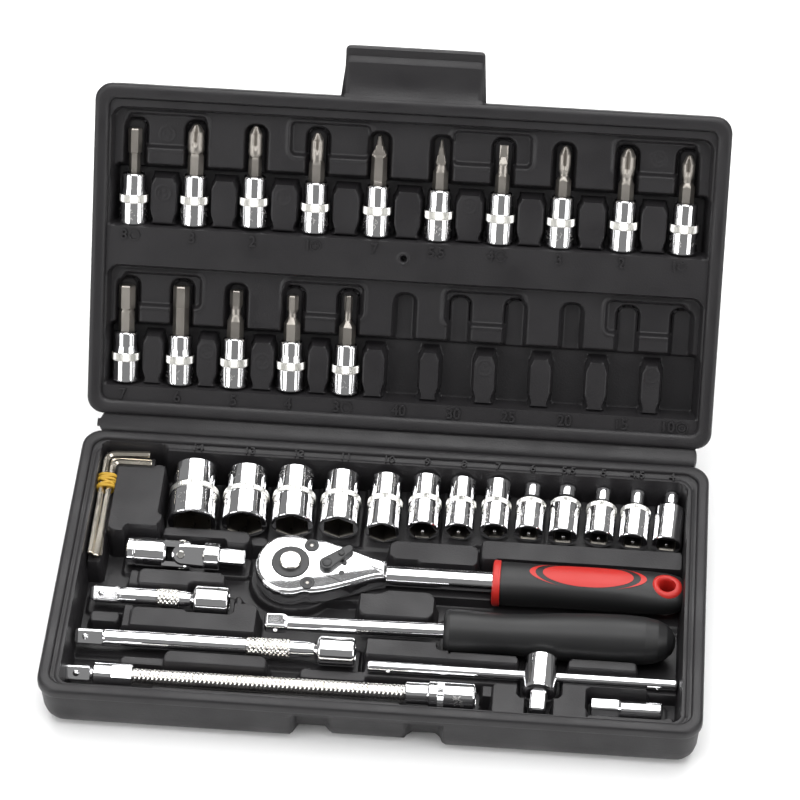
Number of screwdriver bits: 15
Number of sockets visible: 13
